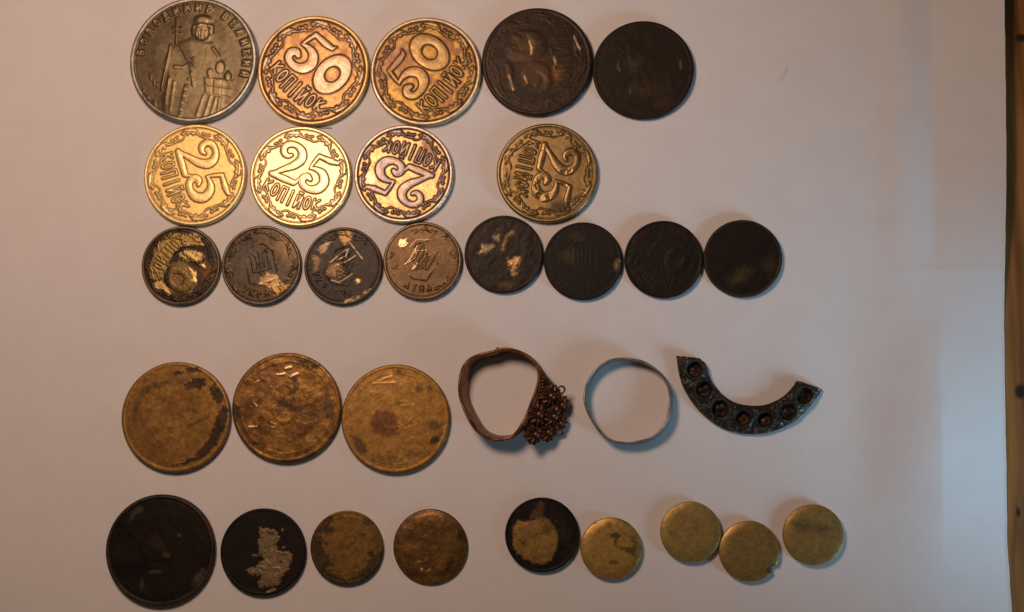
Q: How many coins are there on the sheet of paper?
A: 29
